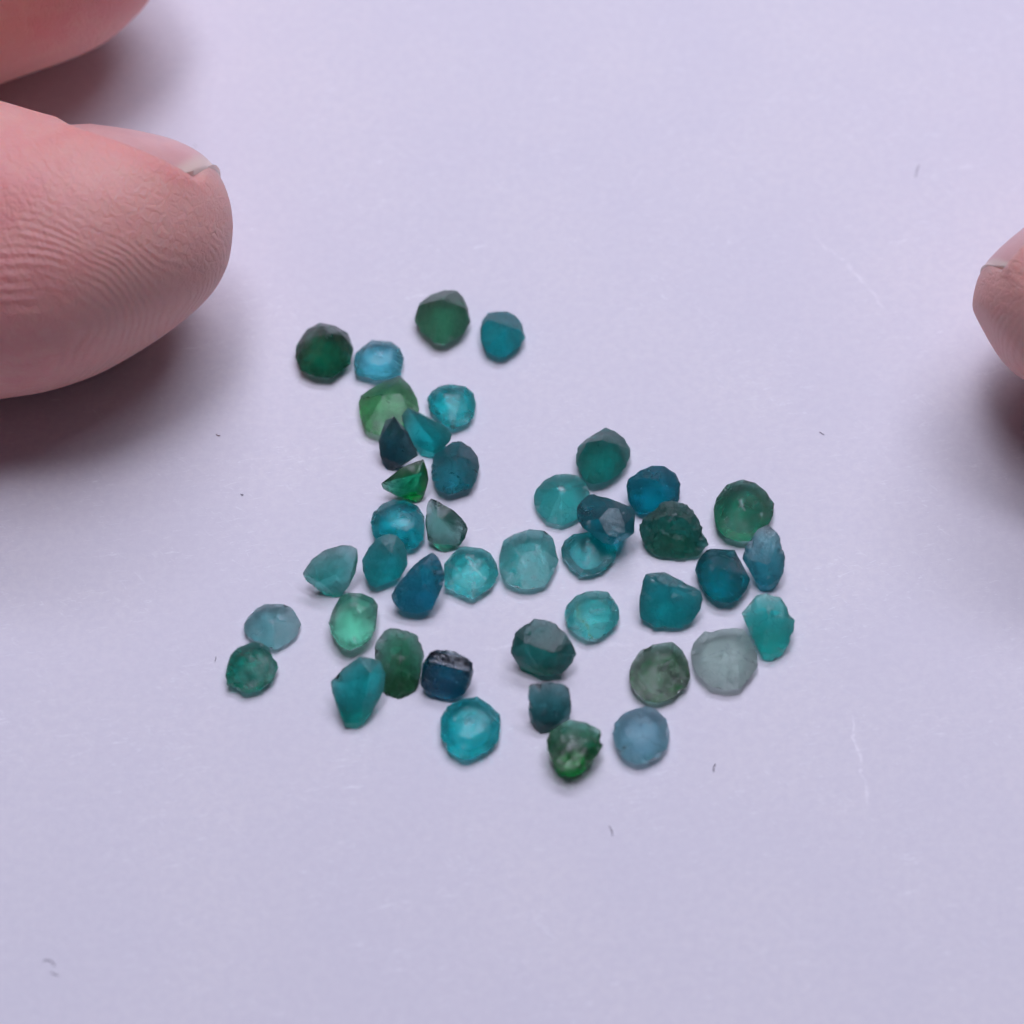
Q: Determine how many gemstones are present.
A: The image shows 42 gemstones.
